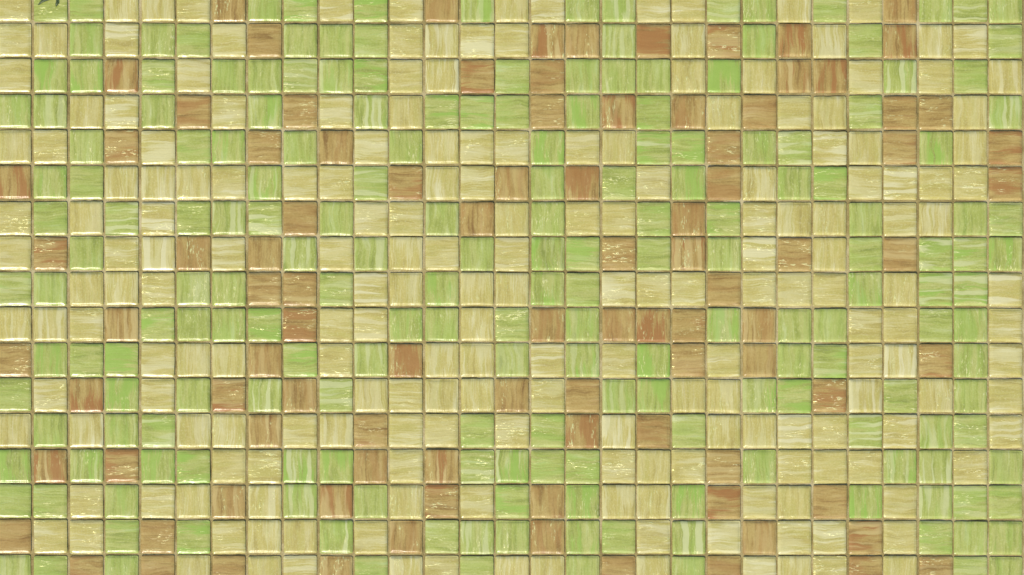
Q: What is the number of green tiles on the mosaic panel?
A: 198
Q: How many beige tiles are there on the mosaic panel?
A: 199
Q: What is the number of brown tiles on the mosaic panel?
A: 96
